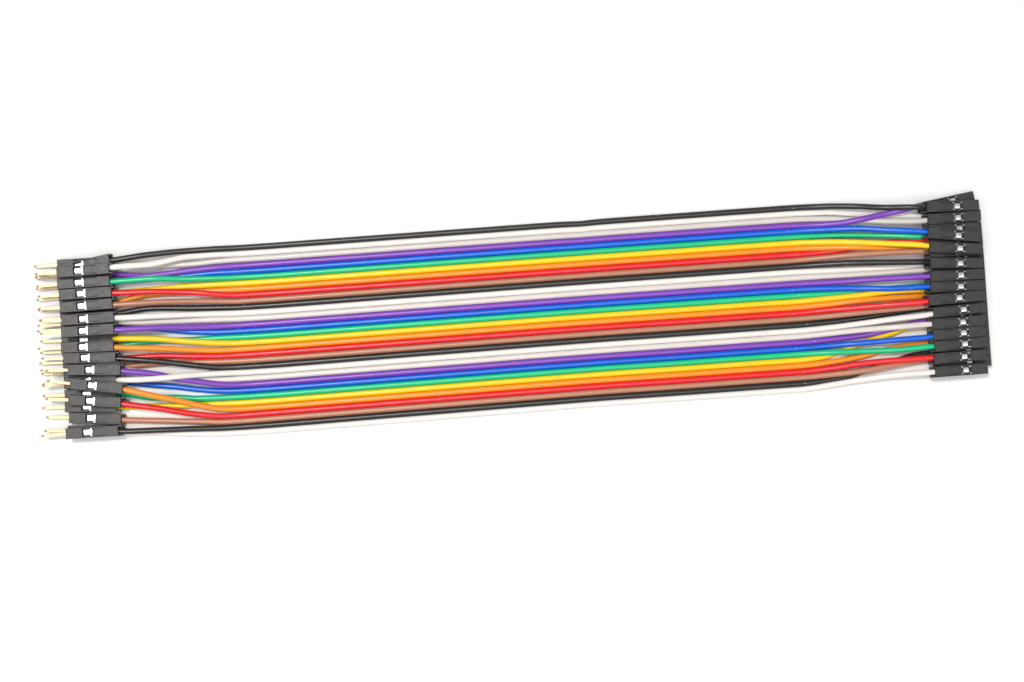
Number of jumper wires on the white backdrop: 32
